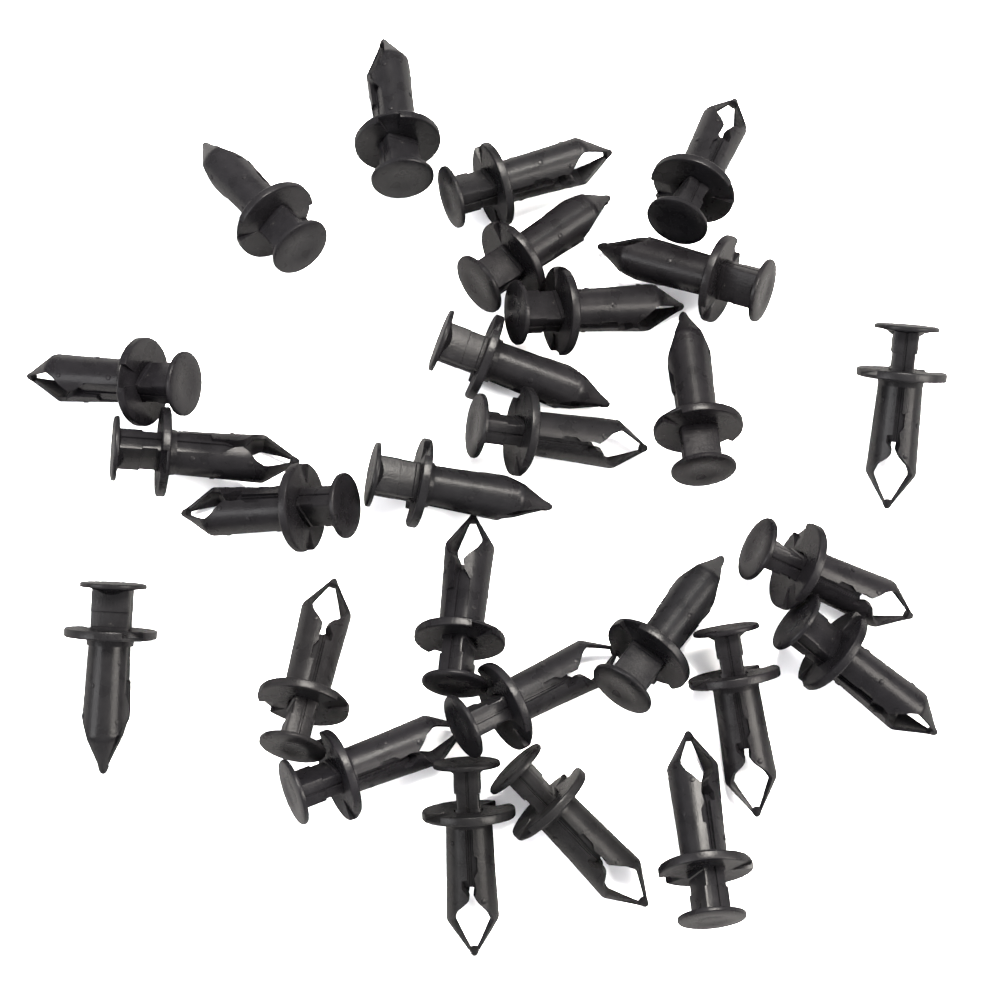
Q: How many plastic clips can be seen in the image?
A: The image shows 27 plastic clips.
